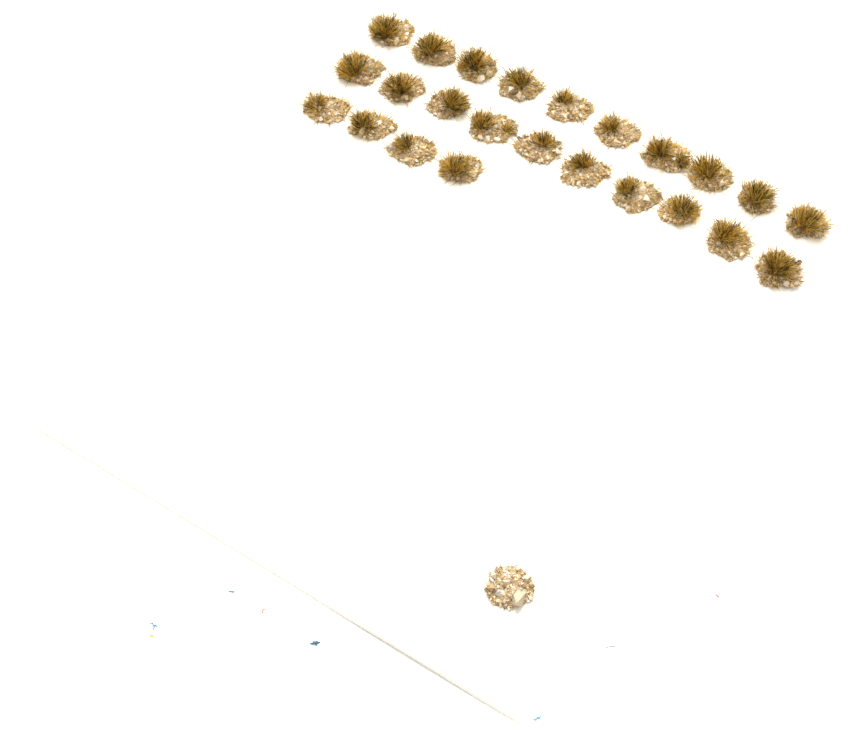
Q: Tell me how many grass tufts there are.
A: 24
